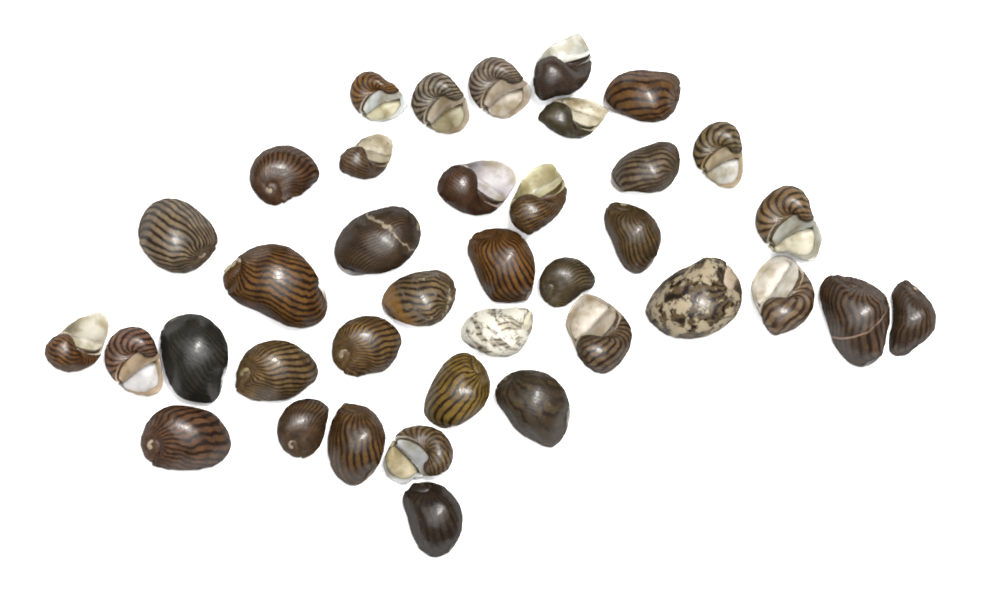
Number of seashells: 38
